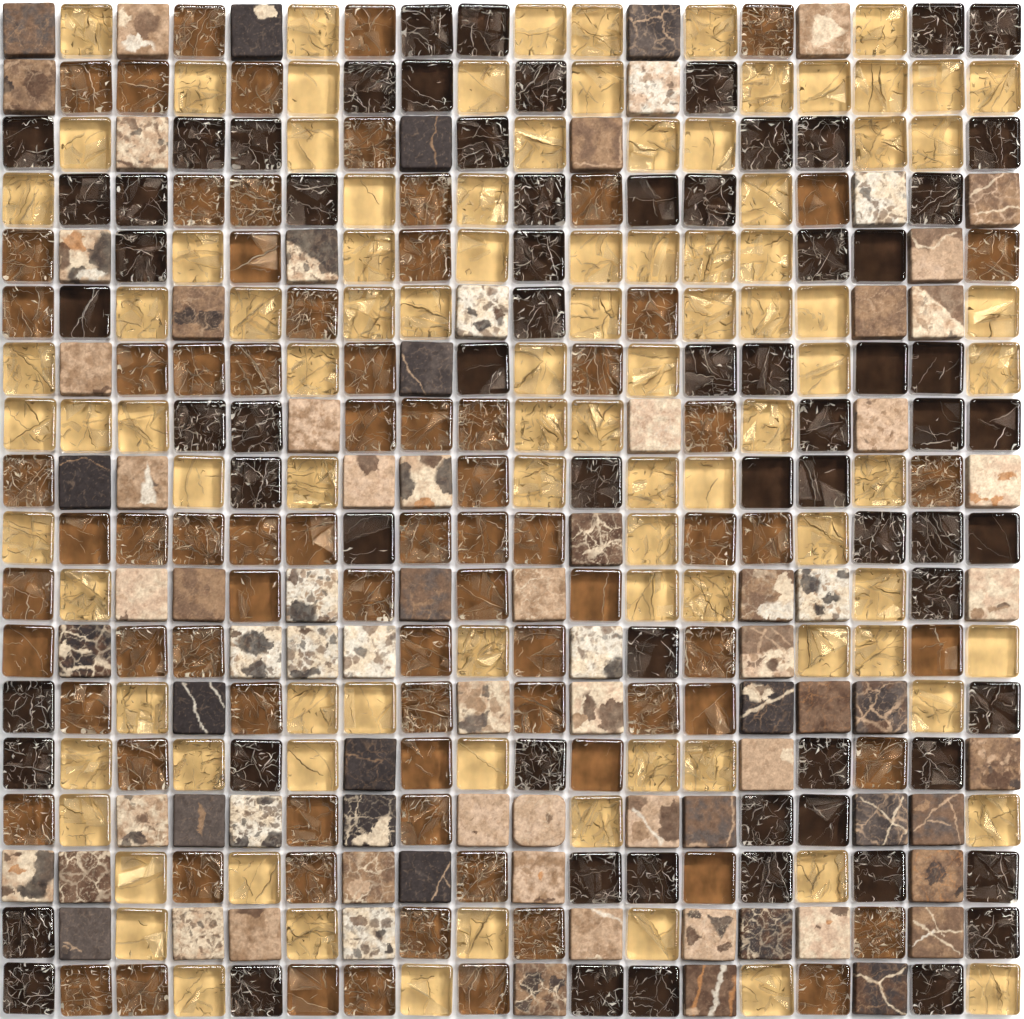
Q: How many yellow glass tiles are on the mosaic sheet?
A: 95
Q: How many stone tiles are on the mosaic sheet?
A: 81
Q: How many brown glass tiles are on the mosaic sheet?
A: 79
